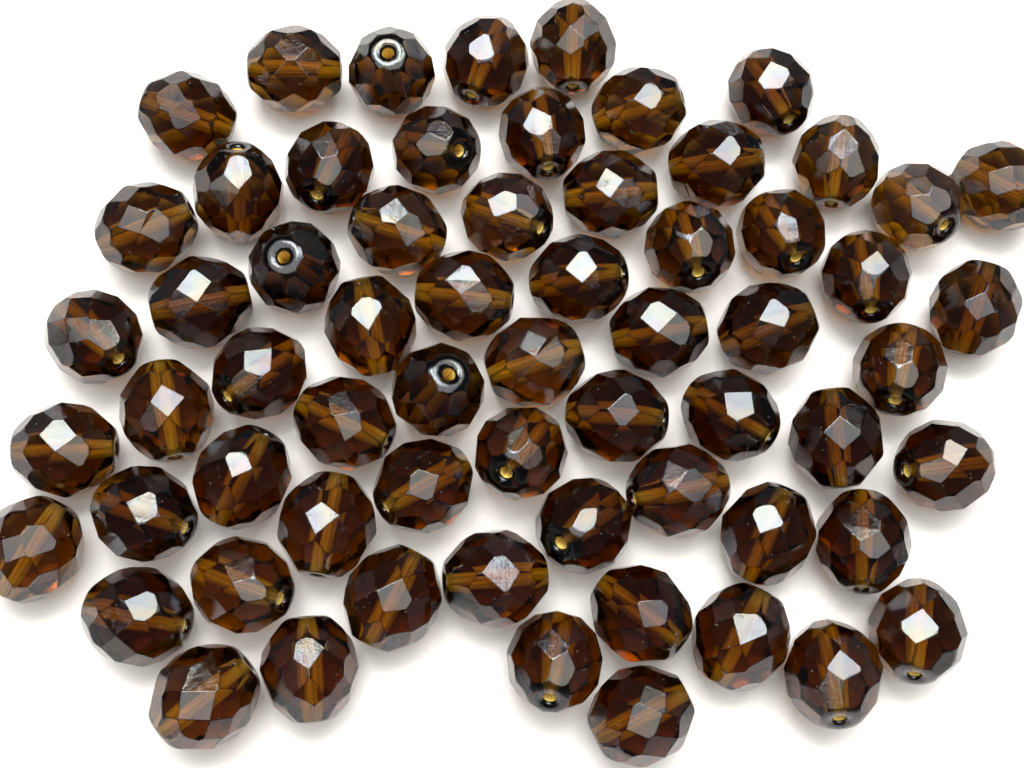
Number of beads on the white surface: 64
